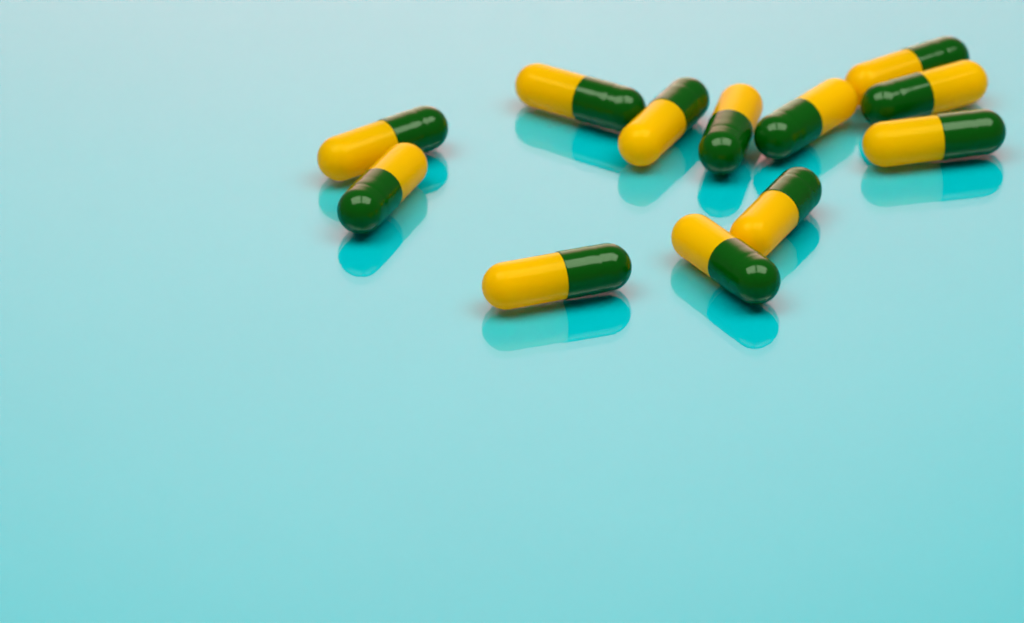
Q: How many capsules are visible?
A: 12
